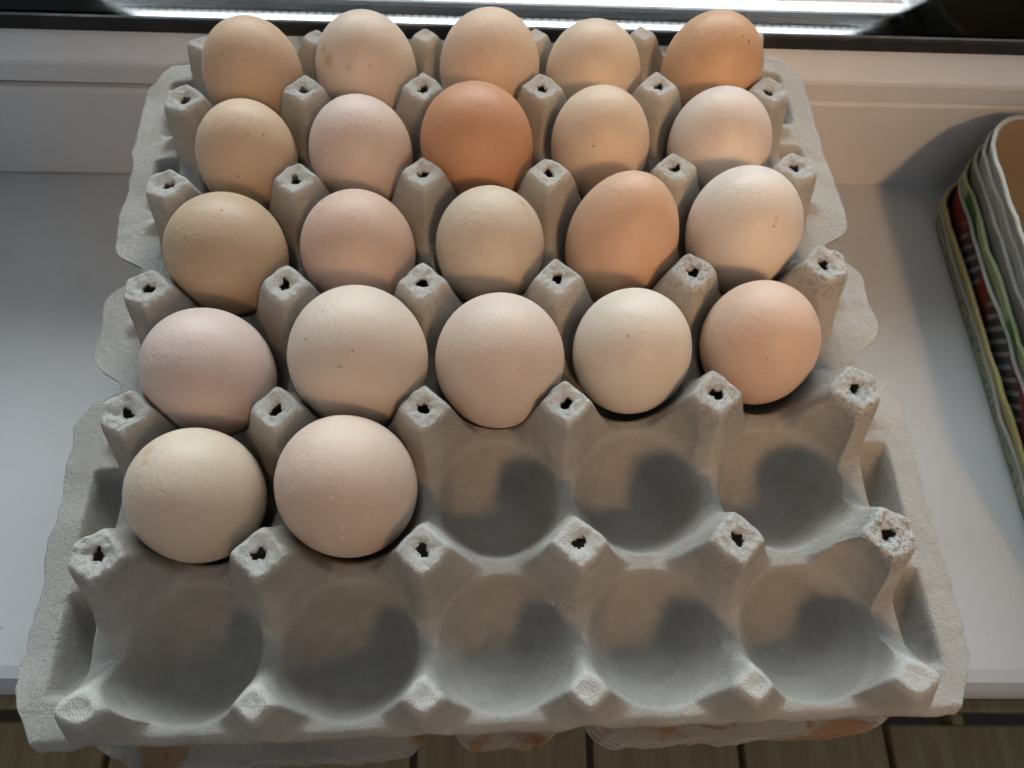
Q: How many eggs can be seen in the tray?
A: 22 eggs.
